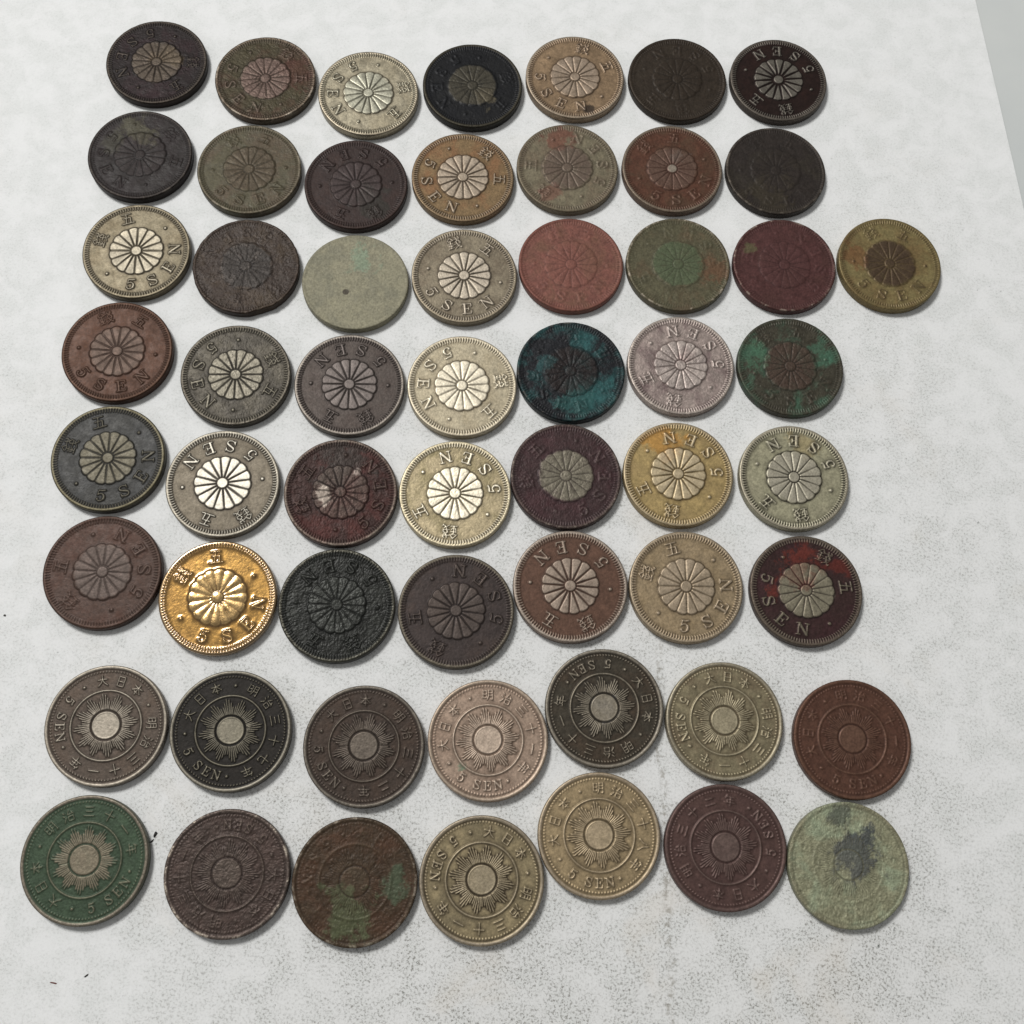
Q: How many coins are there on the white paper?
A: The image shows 57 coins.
